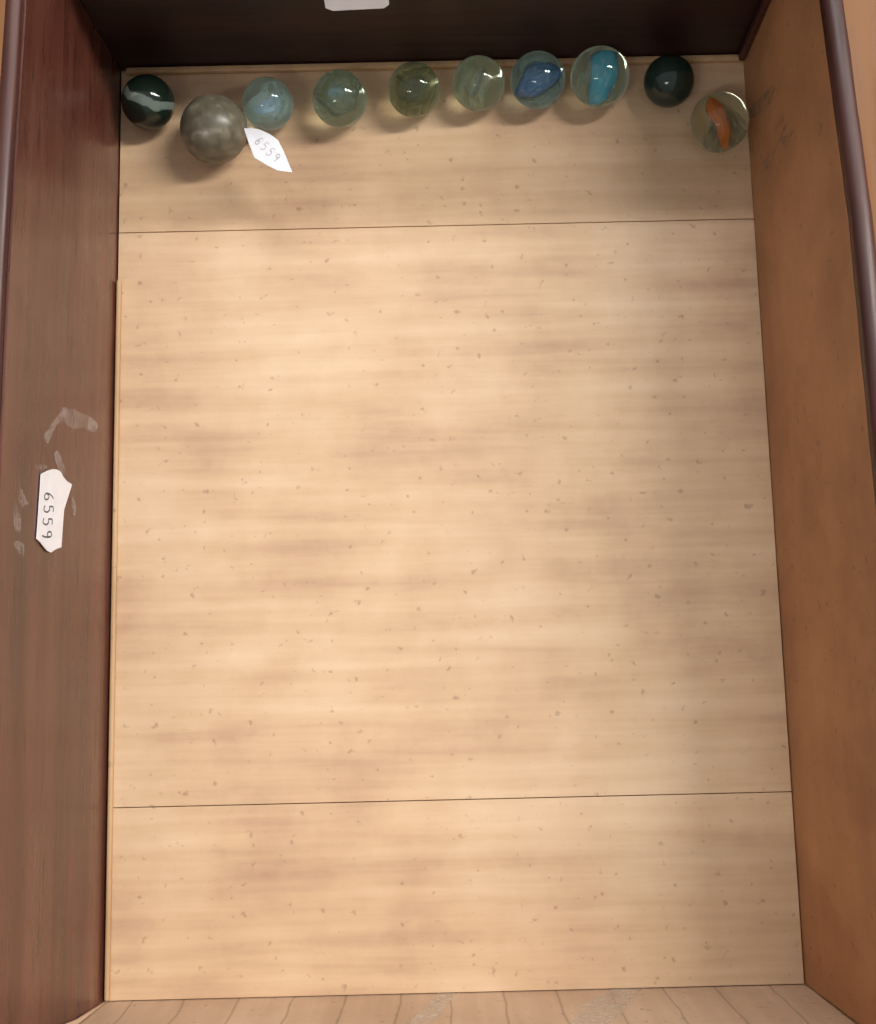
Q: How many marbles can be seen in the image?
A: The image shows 10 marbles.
